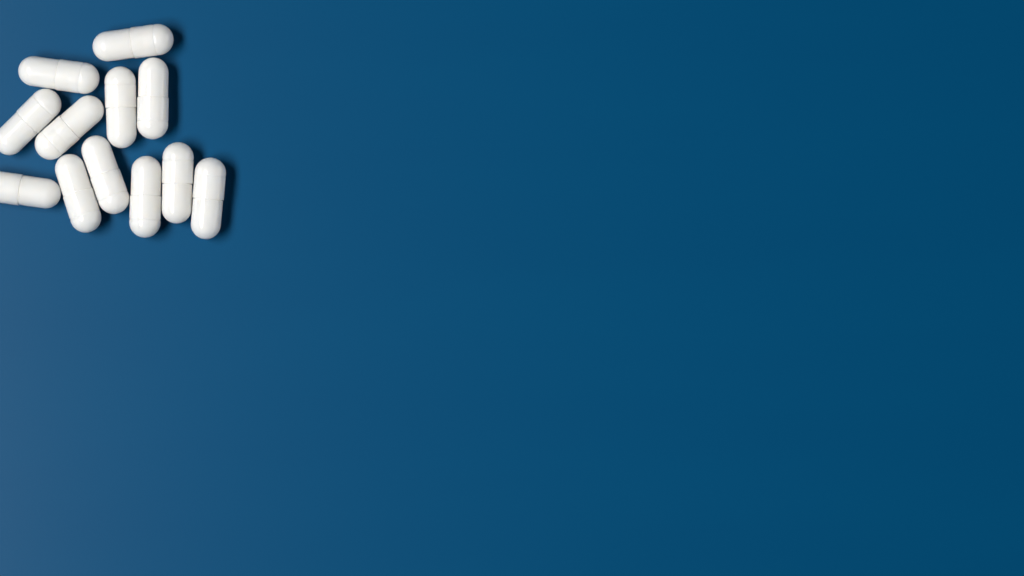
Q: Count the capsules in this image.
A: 12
